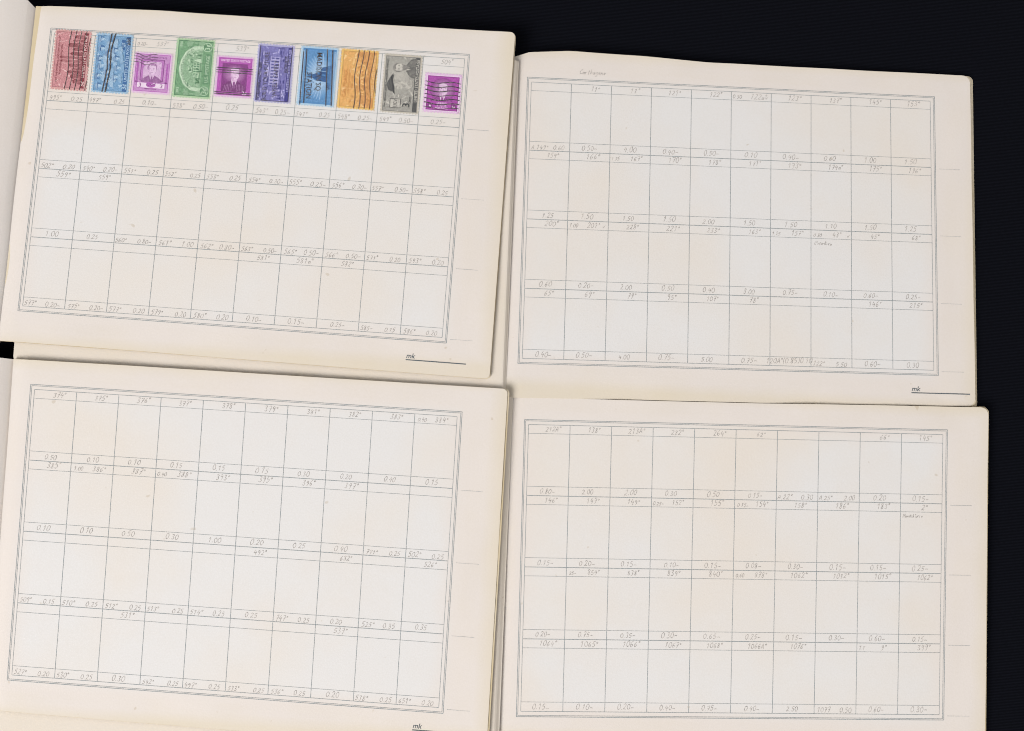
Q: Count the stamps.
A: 10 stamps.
